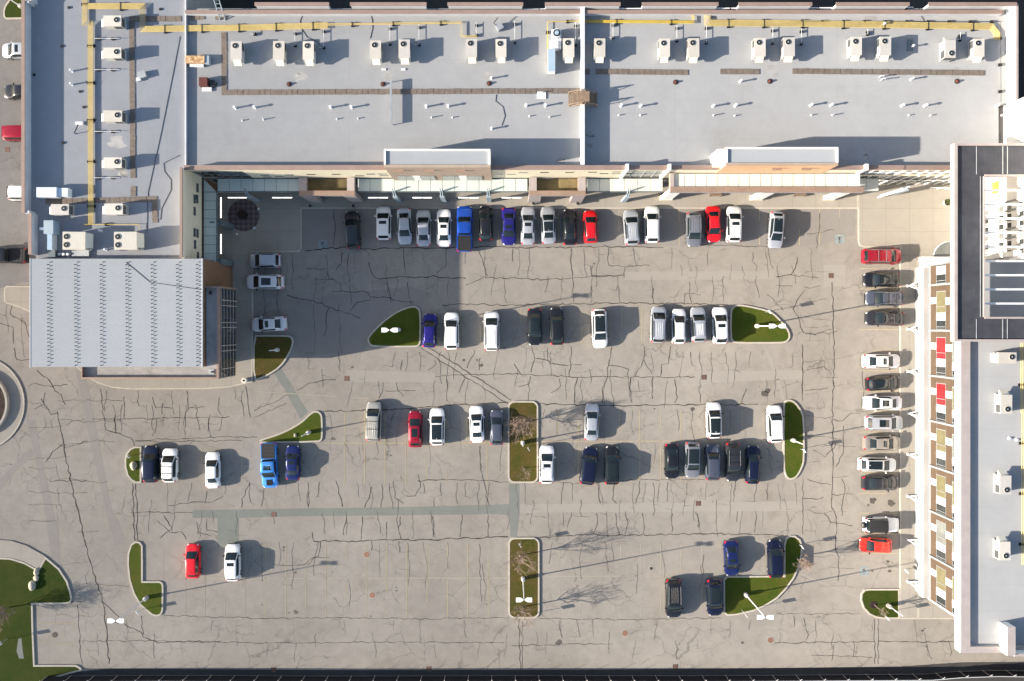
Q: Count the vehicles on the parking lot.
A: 76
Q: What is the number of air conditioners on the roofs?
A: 29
